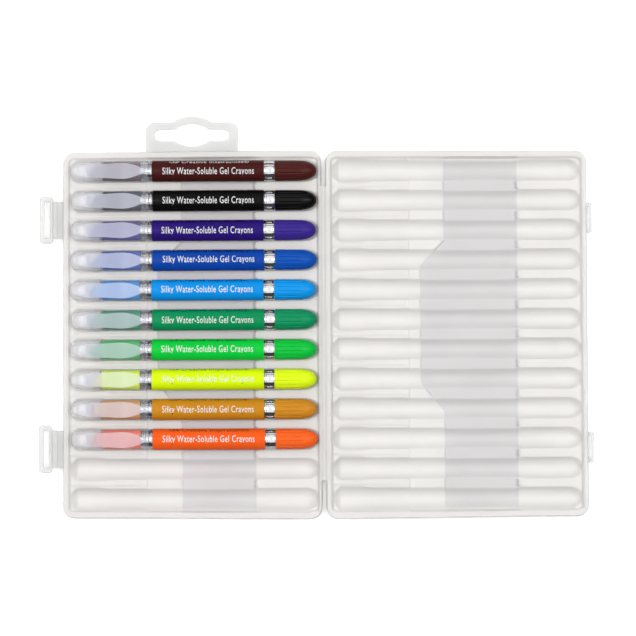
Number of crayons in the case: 10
